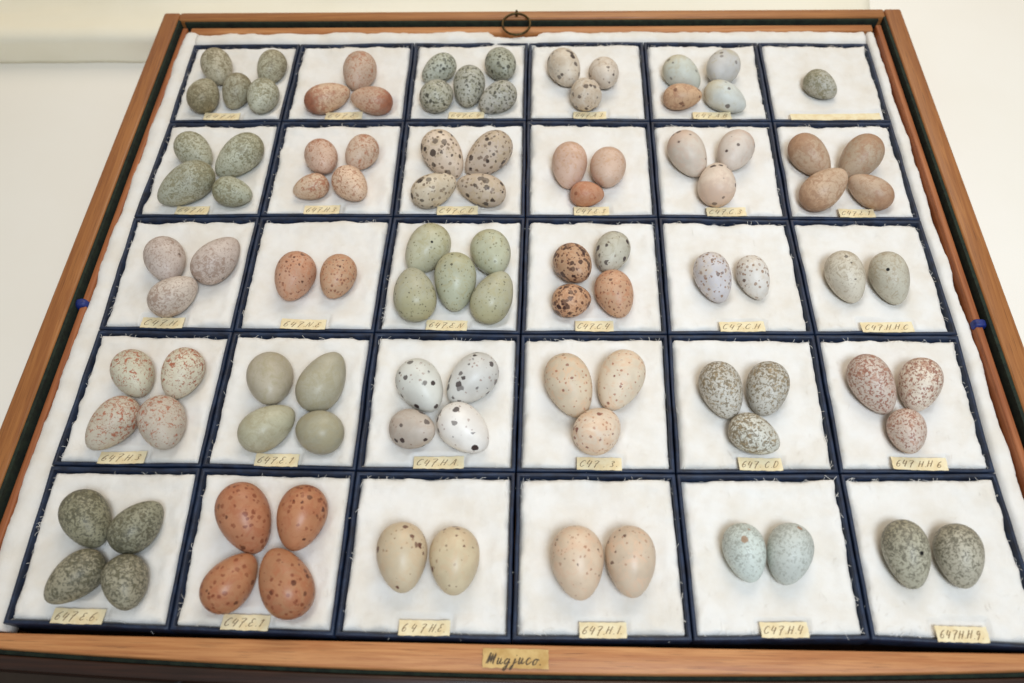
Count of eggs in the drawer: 98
